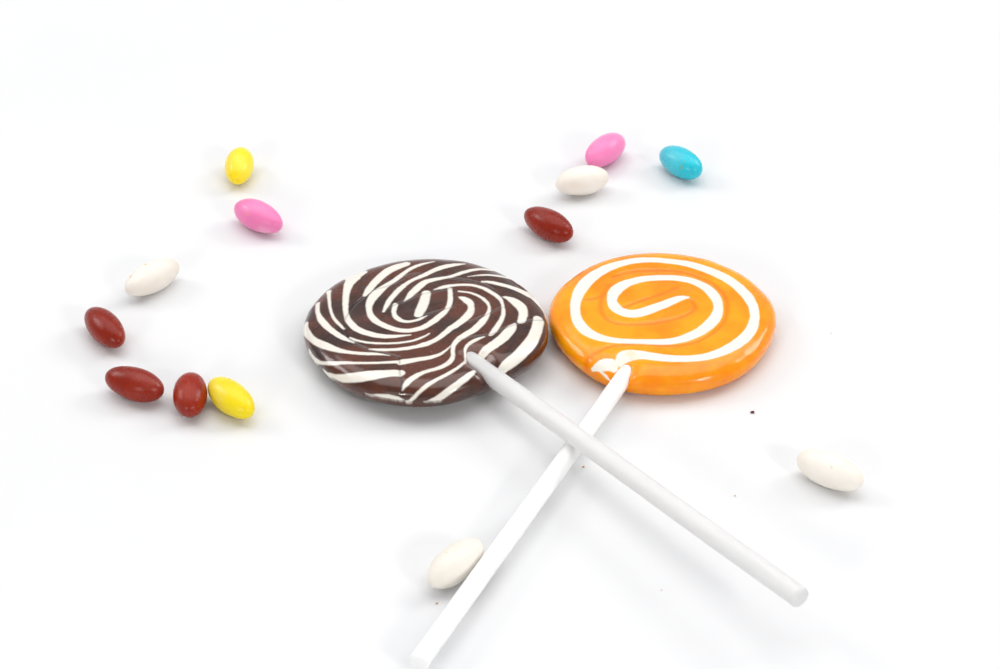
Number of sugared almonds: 13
